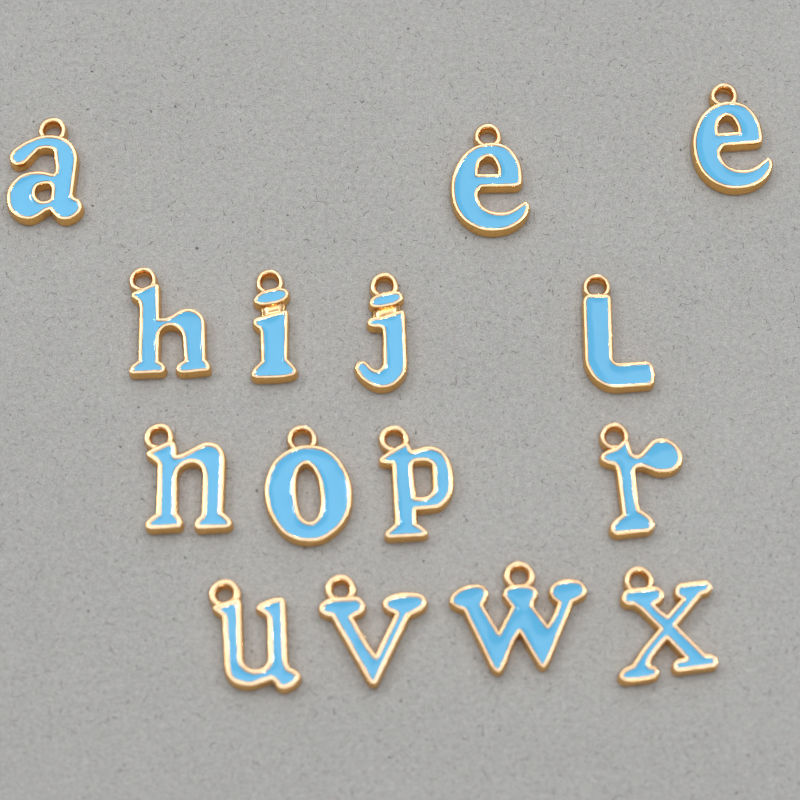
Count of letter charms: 15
